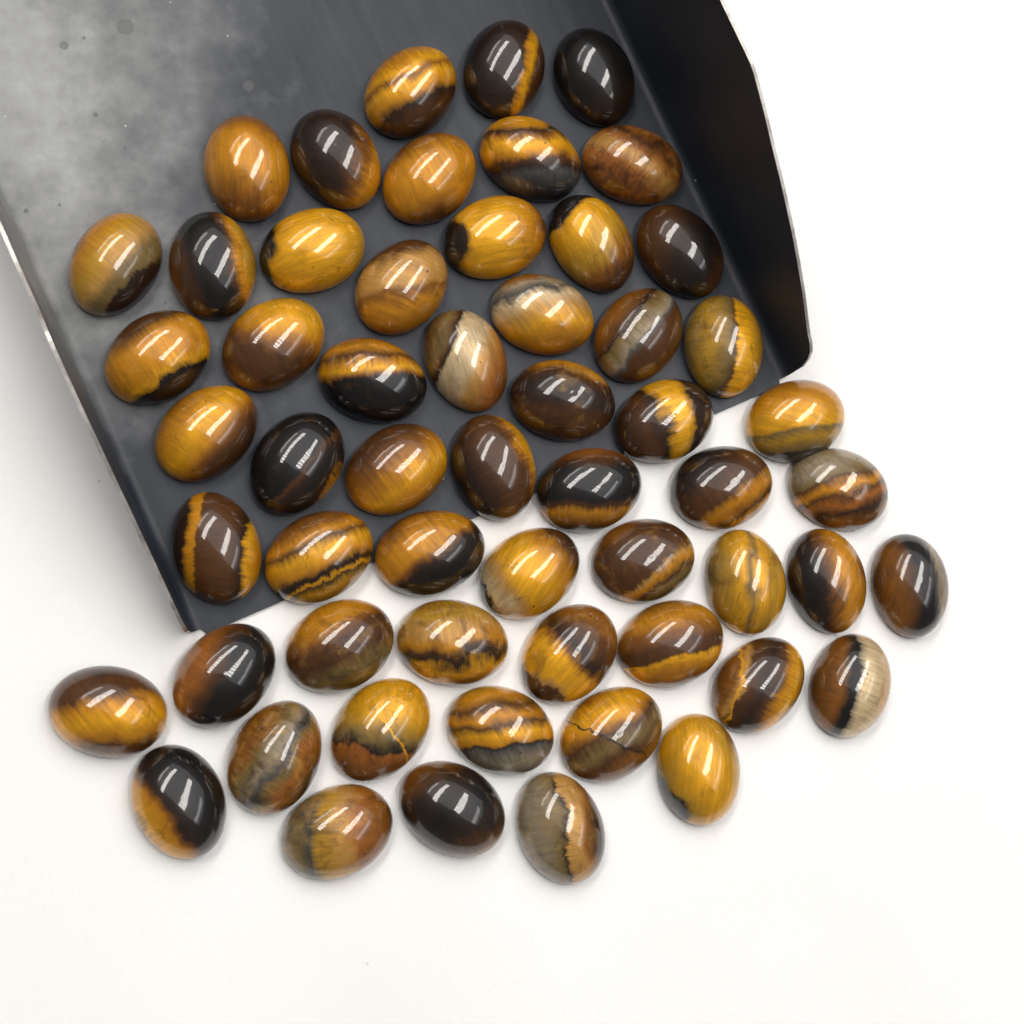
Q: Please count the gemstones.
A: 57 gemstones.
